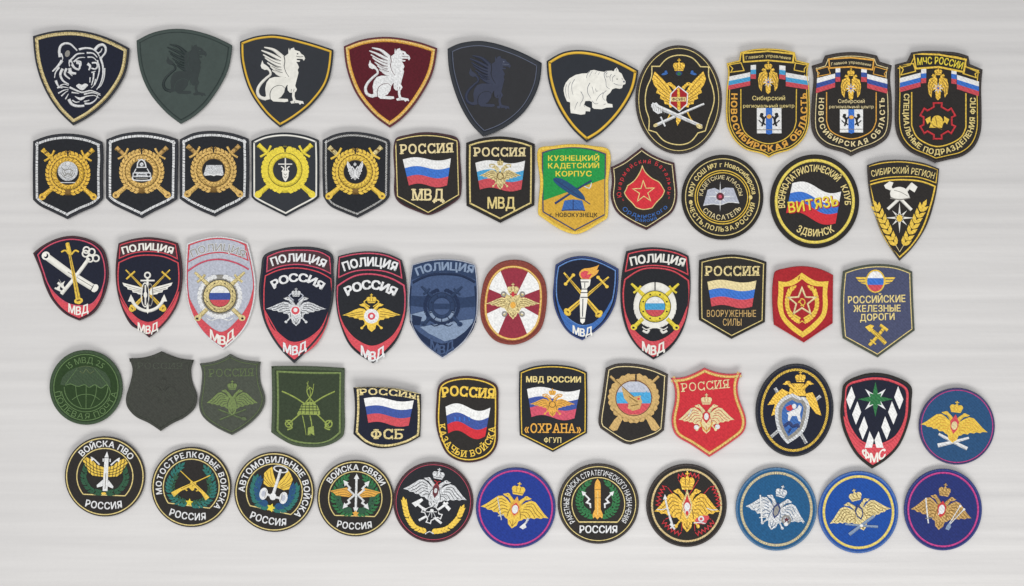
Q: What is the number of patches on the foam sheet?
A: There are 57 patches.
